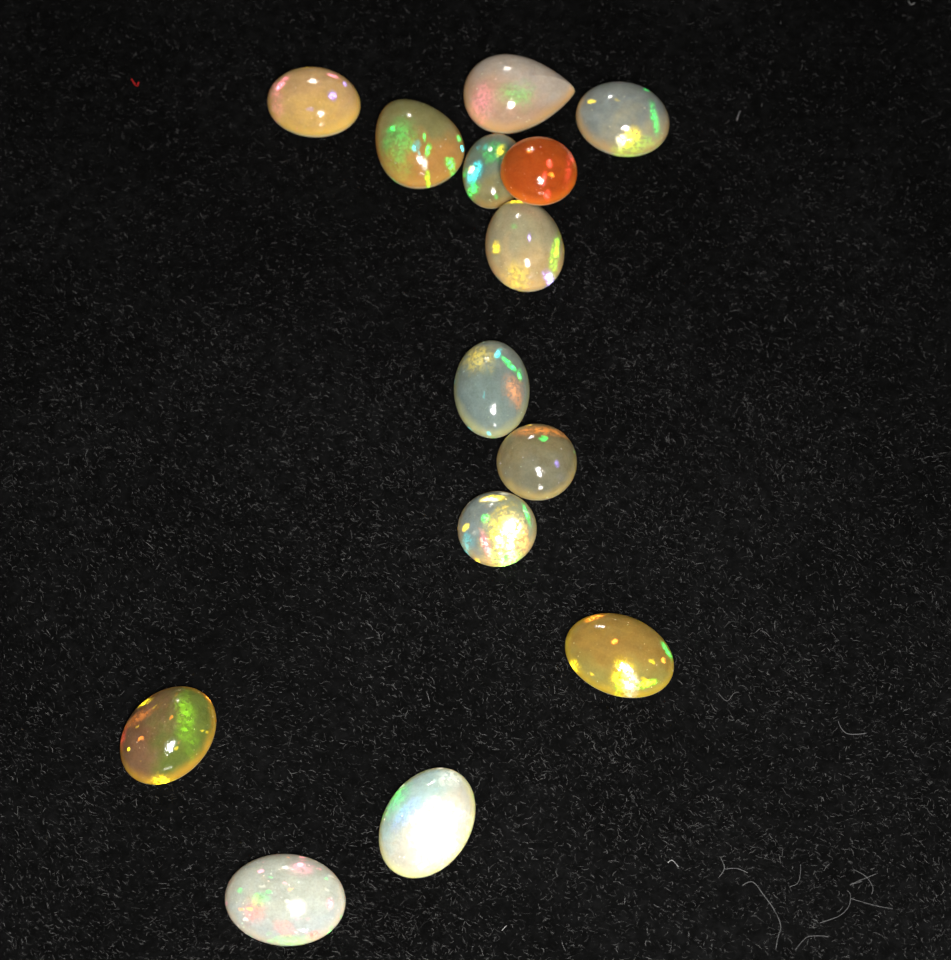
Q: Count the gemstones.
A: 14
